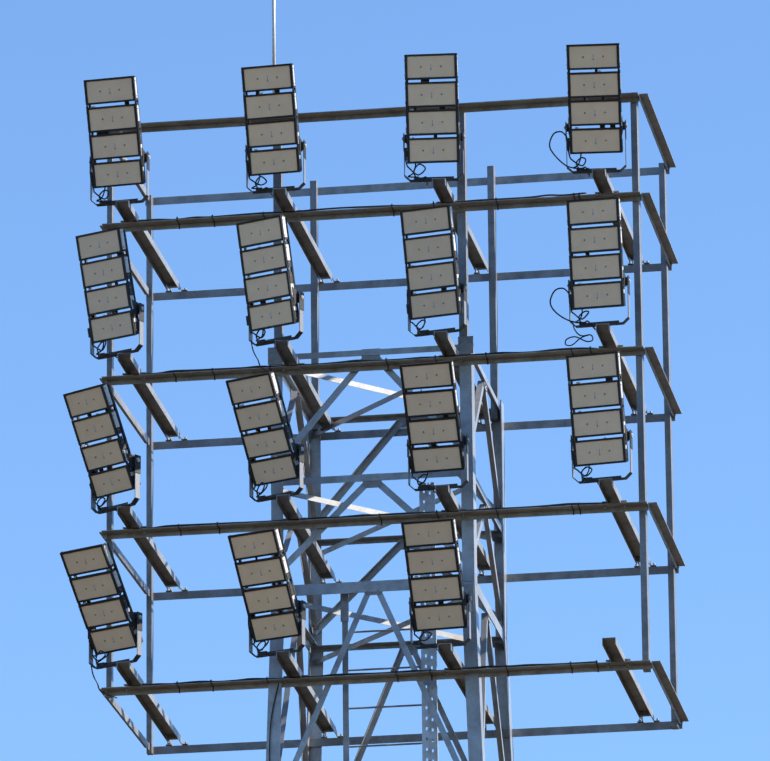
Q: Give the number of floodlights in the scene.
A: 15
